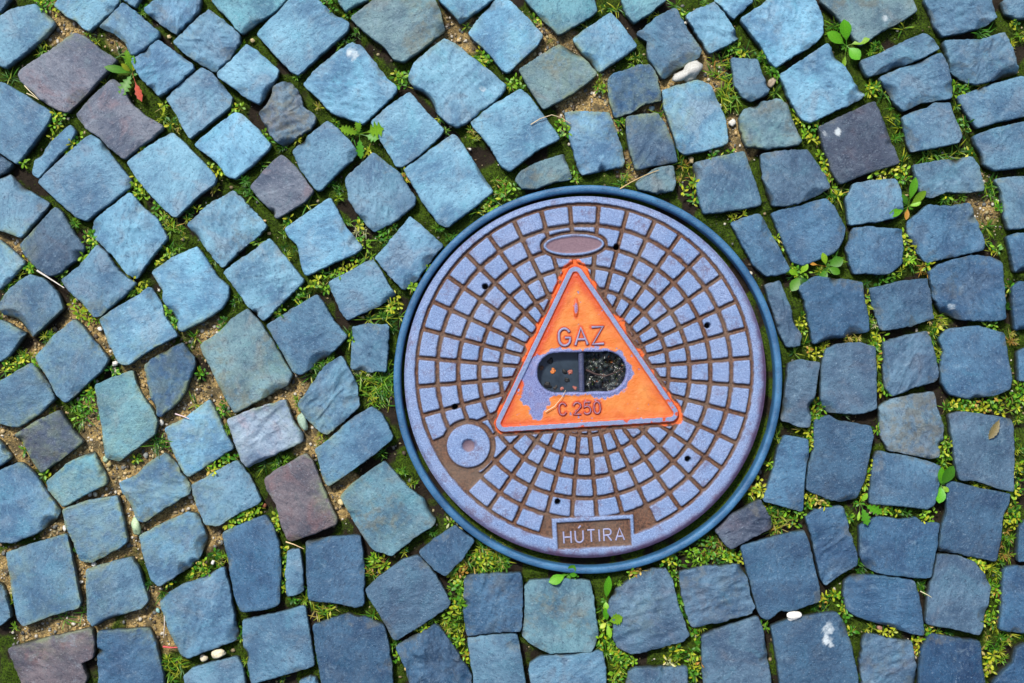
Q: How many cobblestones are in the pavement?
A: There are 157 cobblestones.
